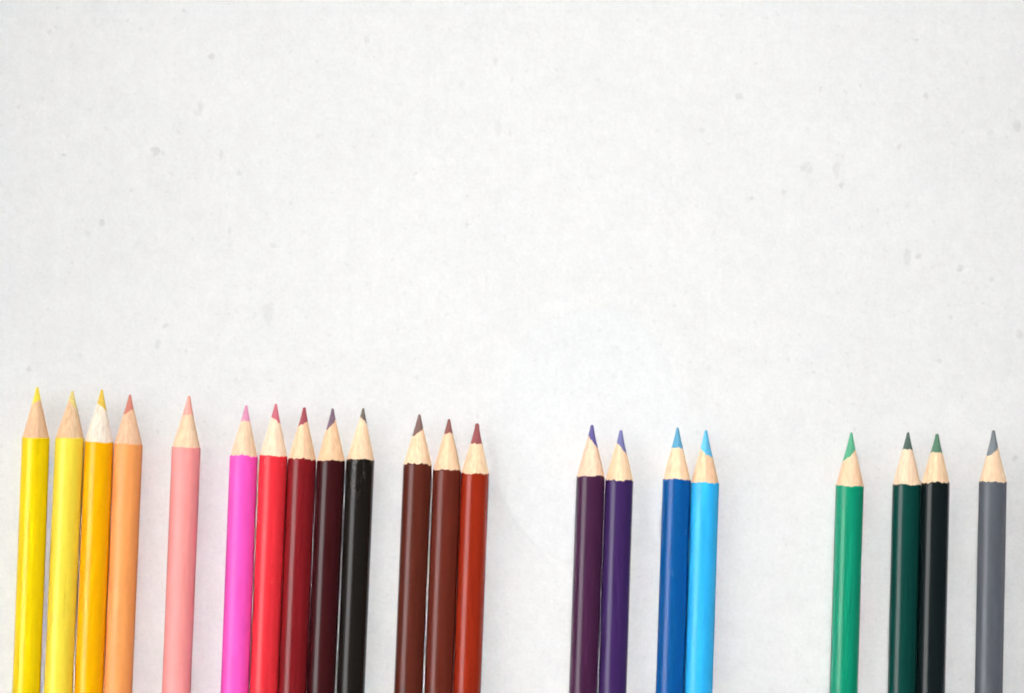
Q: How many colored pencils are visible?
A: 21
